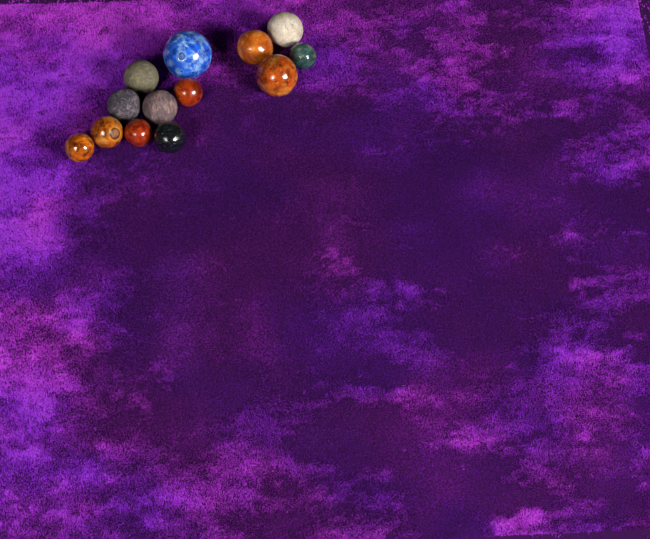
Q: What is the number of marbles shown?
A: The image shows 13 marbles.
